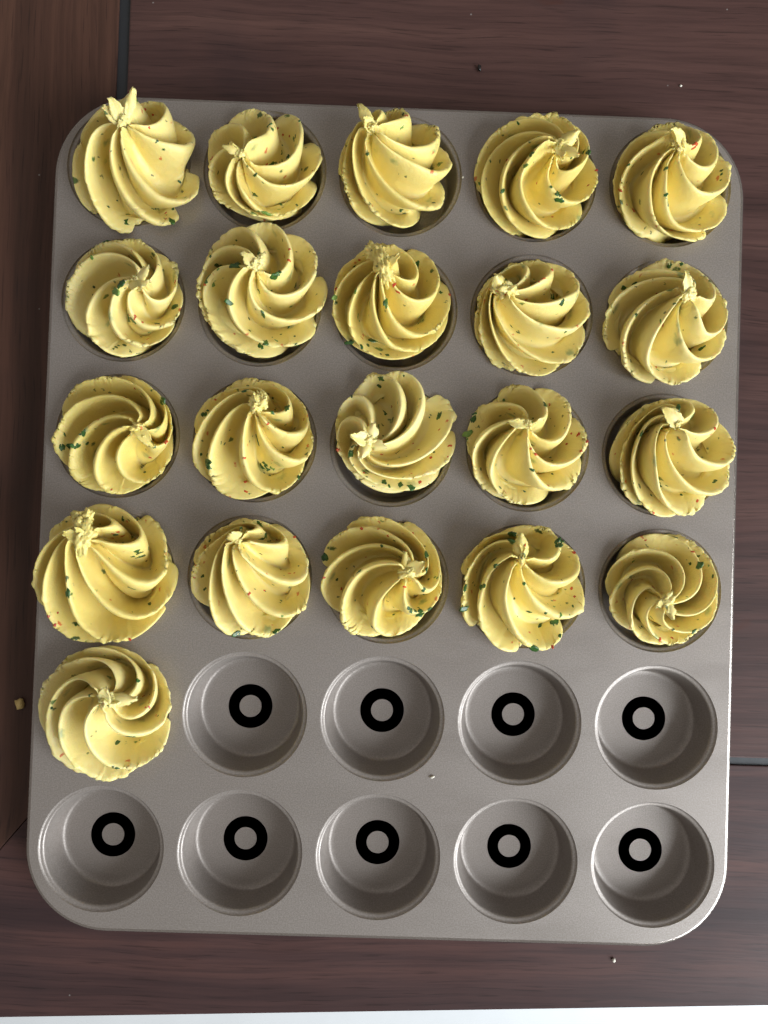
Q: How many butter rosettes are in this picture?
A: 21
